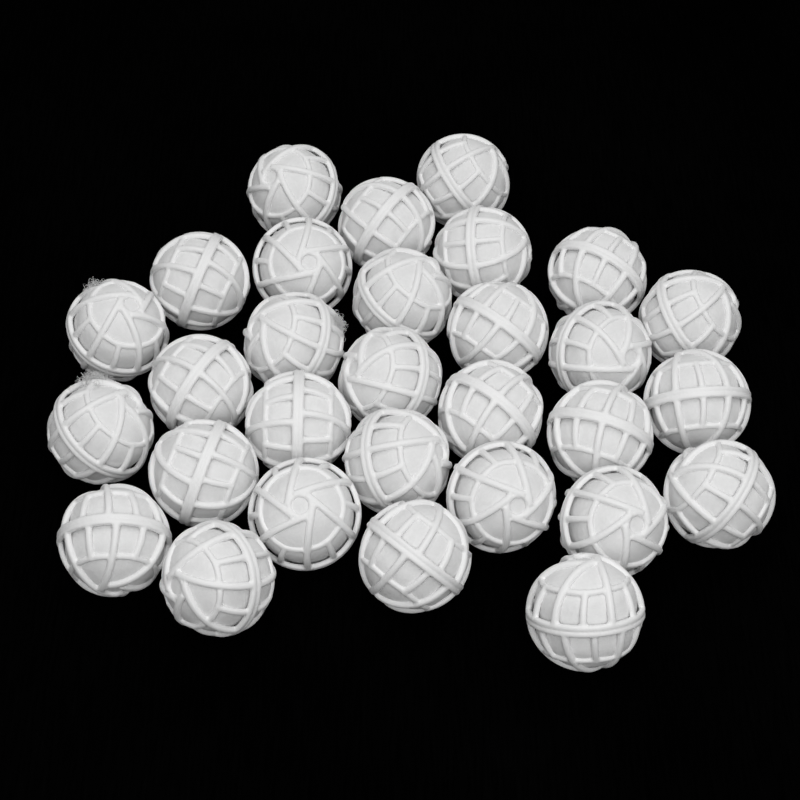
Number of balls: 30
